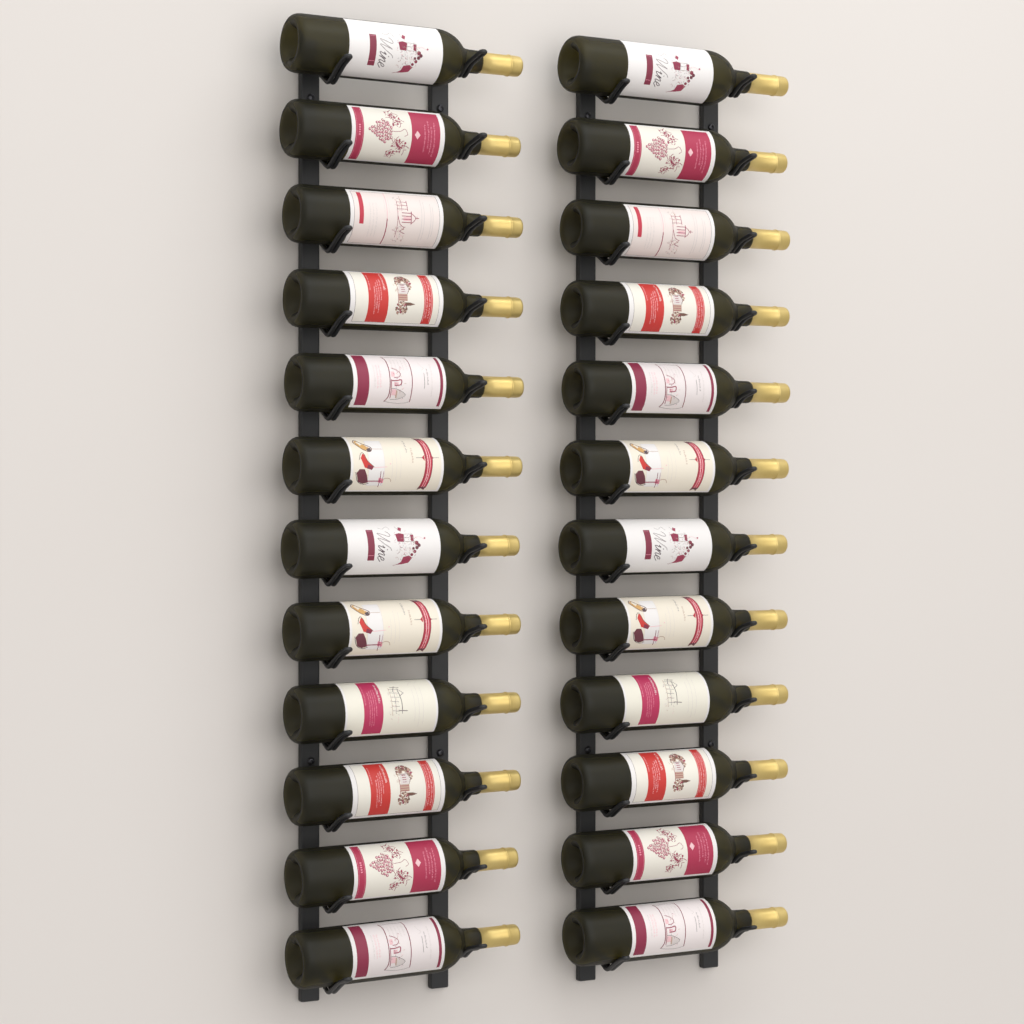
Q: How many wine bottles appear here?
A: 24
